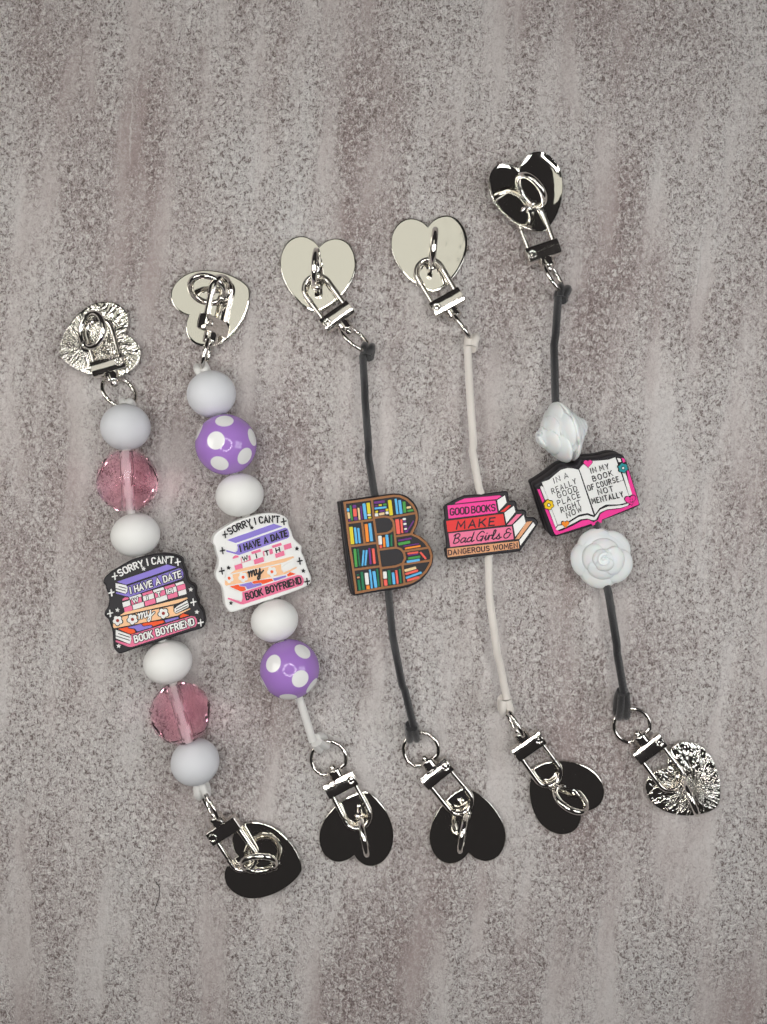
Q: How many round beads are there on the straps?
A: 11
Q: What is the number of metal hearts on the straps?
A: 10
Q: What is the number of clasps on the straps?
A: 10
